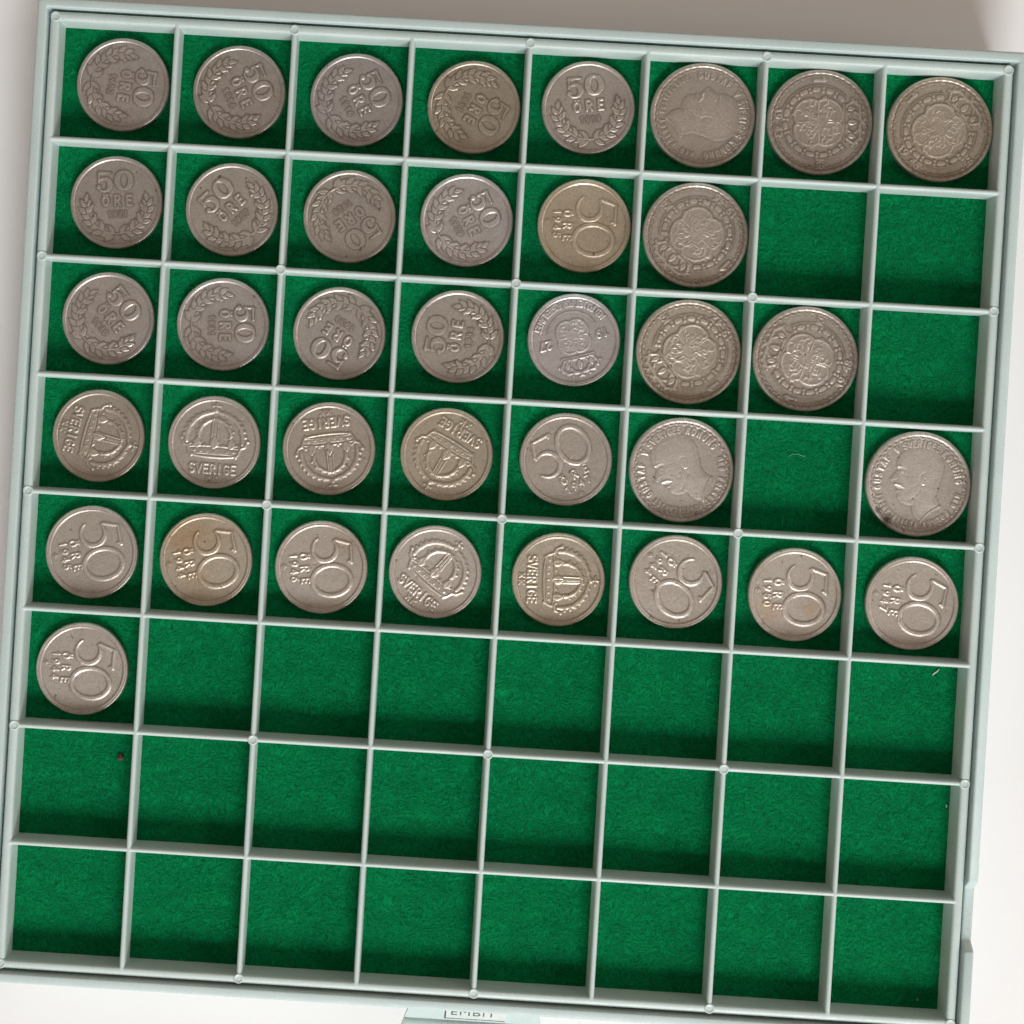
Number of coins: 37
